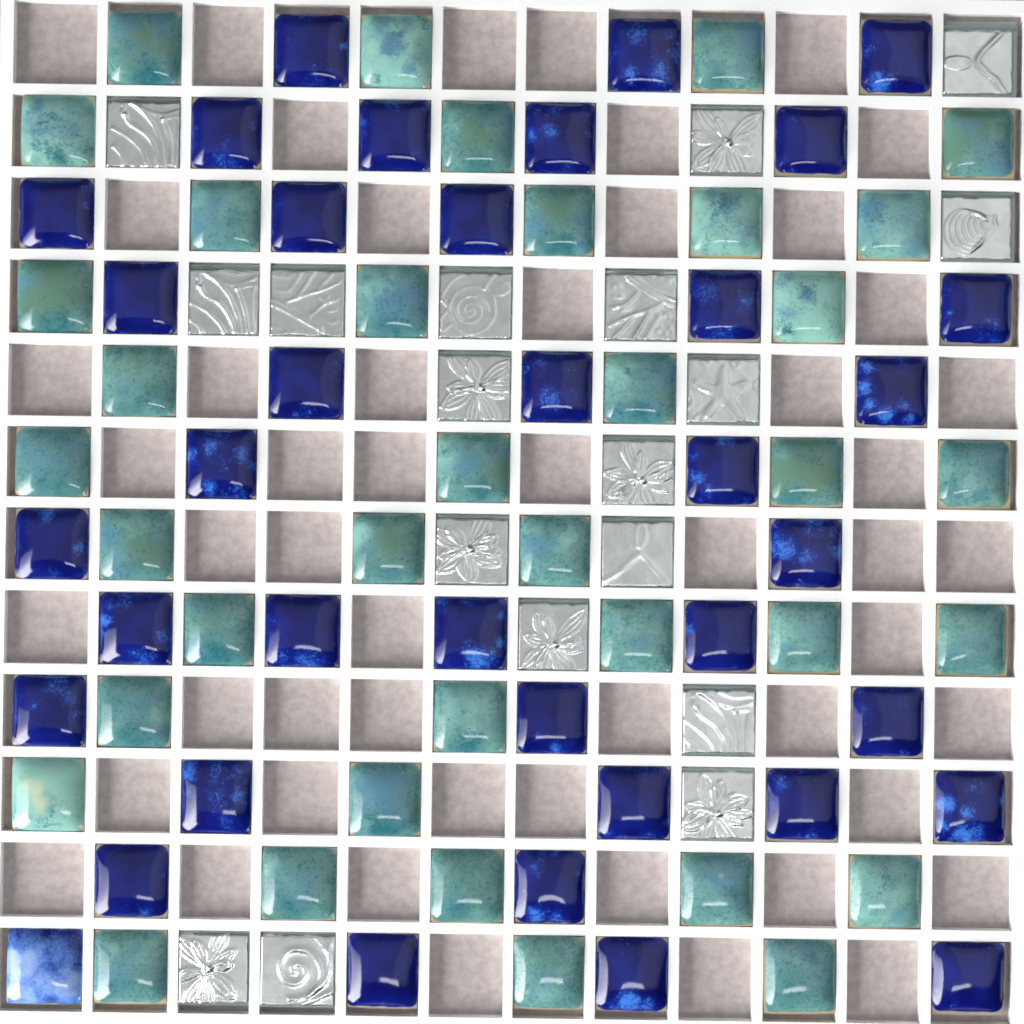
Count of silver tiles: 18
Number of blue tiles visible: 37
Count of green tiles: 37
